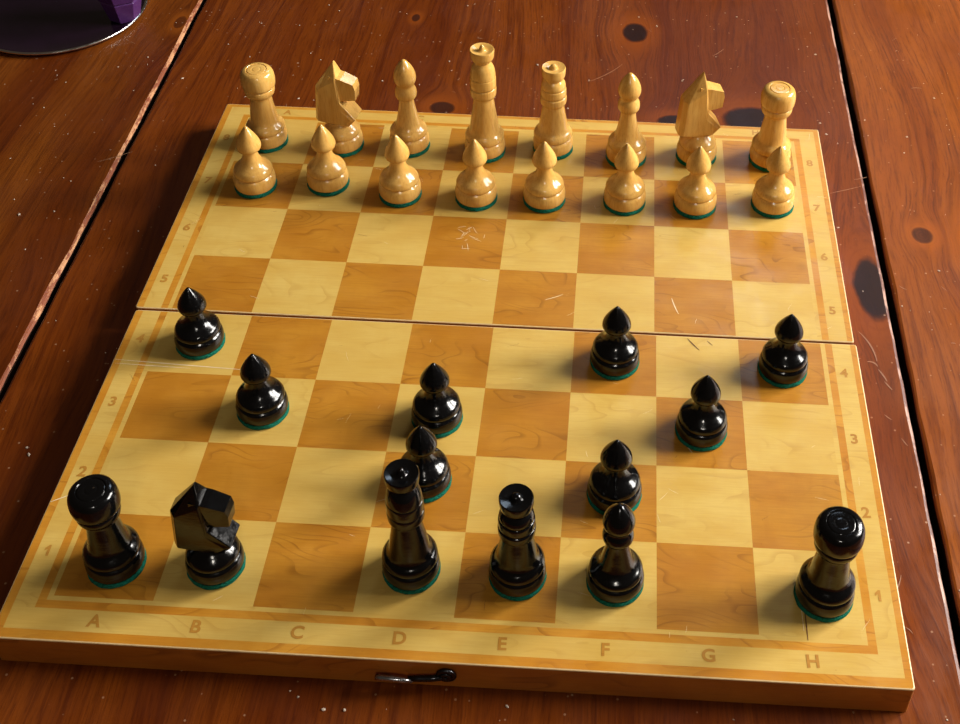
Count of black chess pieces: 14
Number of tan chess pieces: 16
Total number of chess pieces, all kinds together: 30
